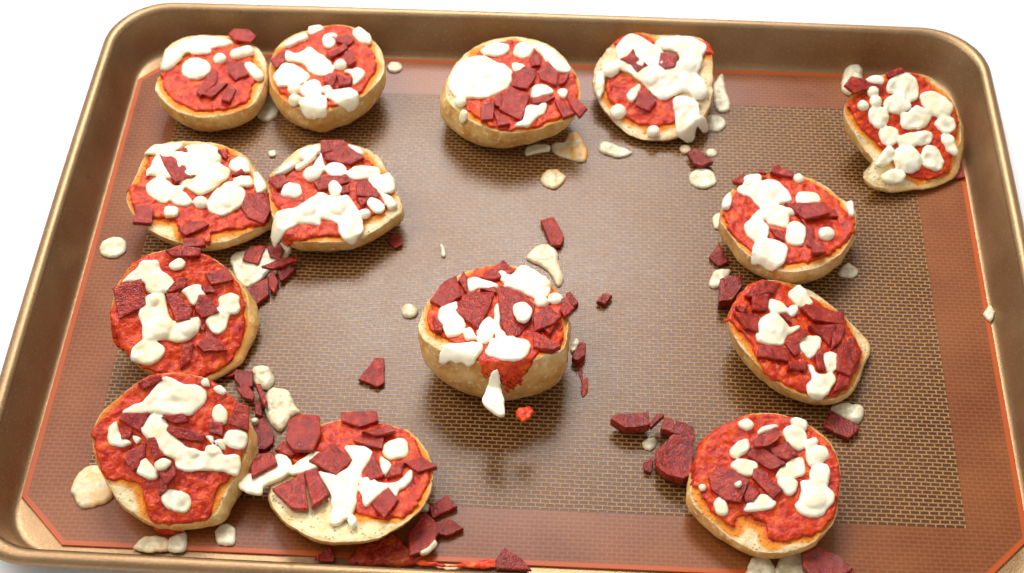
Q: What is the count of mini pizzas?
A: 14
